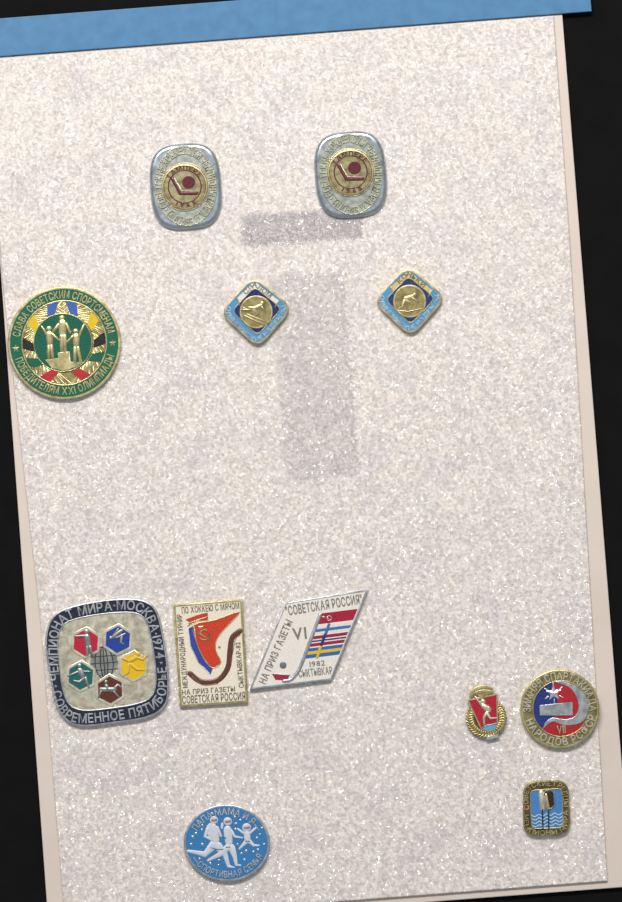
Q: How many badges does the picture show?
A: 12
